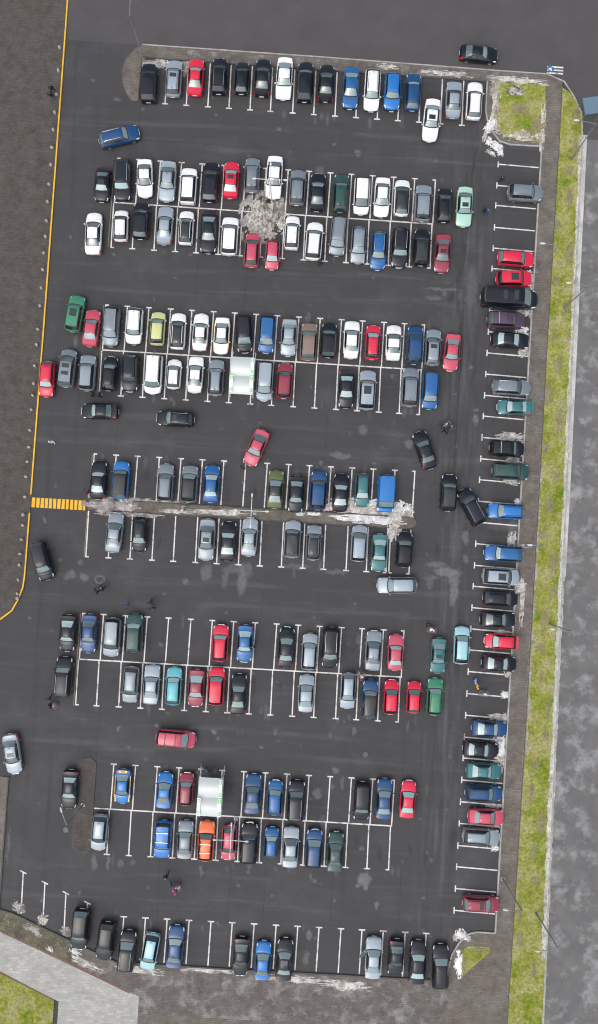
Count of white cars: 25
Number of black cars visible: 57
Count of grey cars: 43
